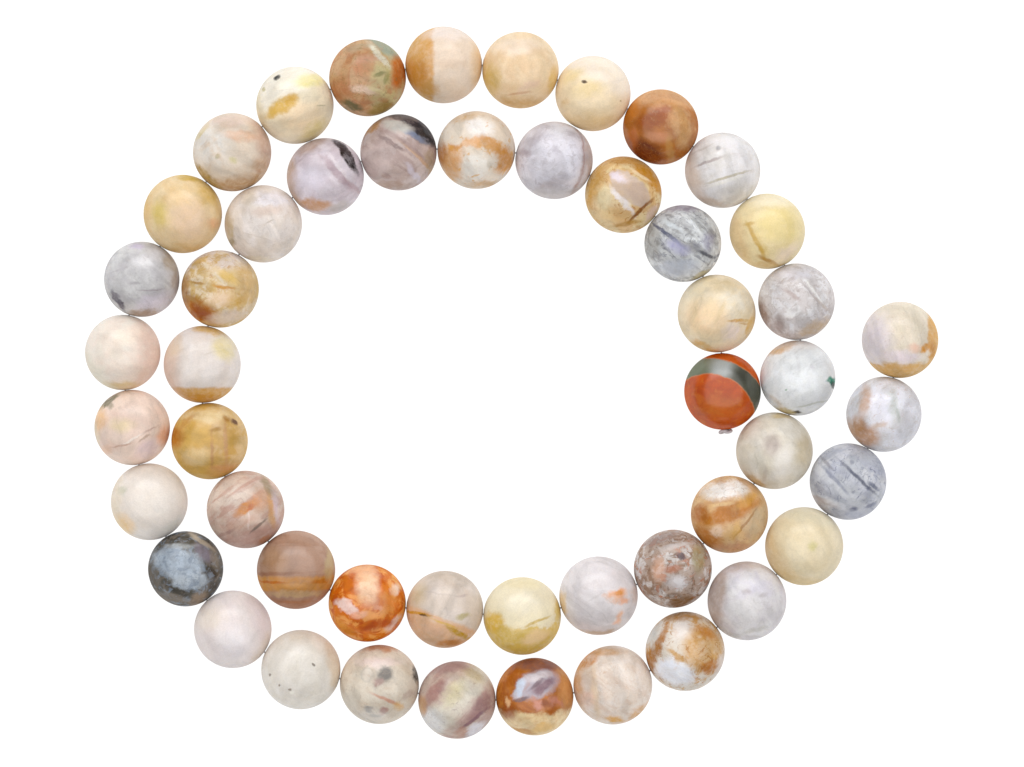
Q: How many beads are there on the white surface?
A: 50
